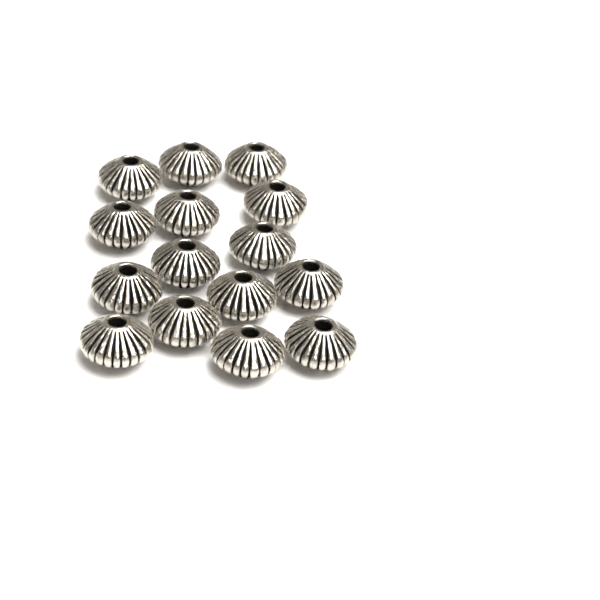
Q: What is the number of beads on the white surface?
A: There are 15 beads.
